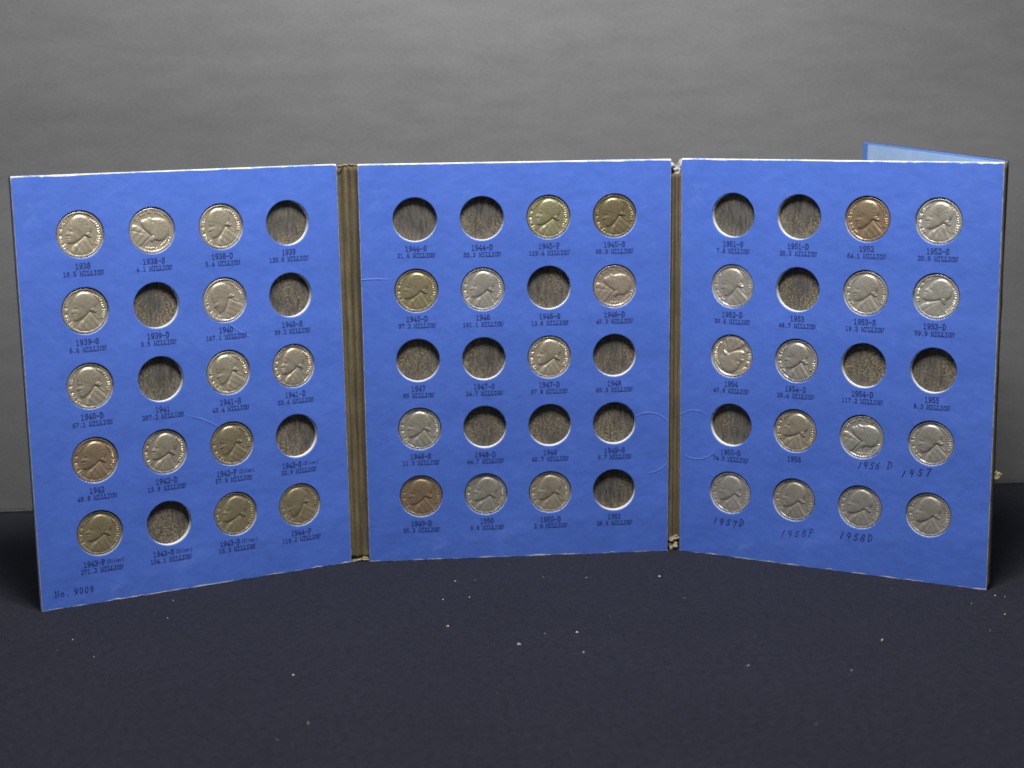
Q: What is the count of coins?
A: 38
